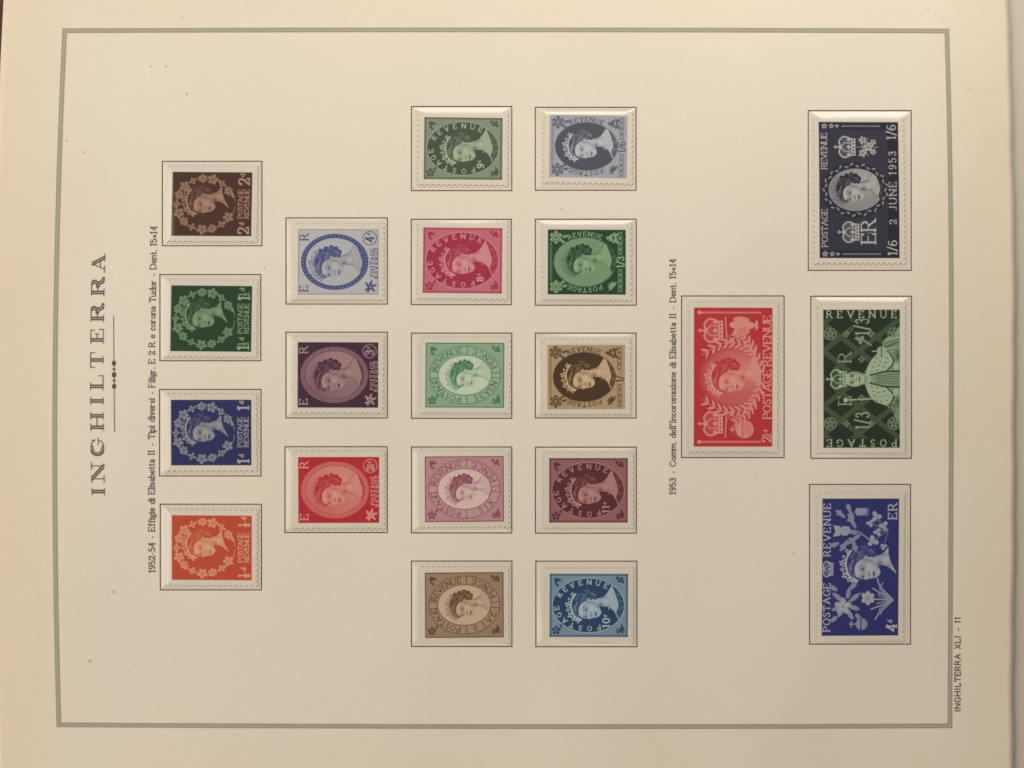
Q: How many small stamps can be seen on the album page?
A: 17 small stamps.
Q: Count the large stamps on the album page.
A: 4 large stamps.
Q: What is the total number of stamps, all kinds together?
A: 21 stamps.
